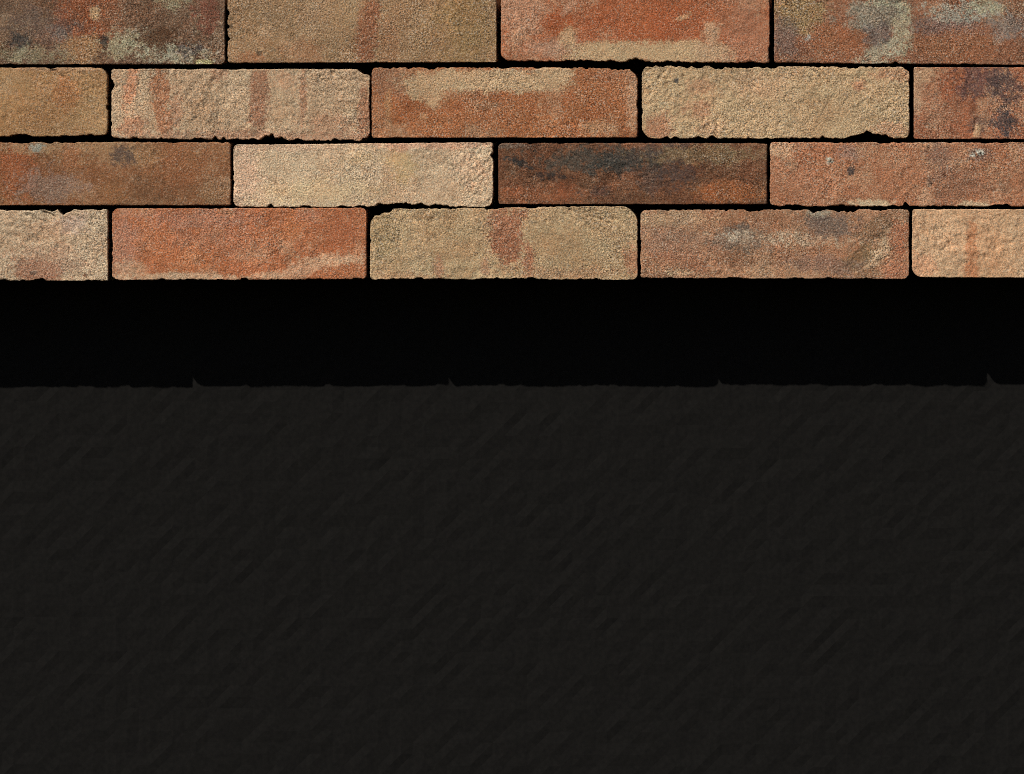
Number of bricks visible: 18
